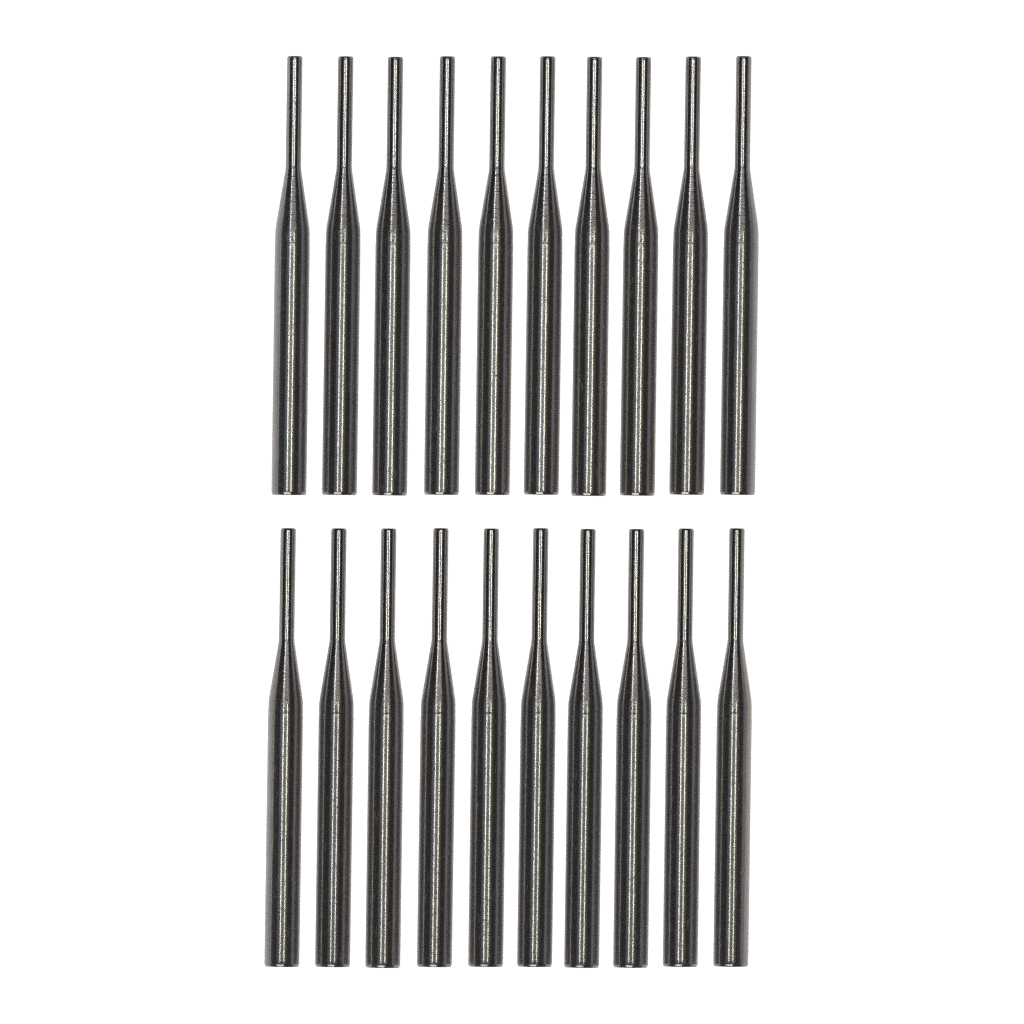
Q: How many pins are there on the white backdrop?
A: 20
